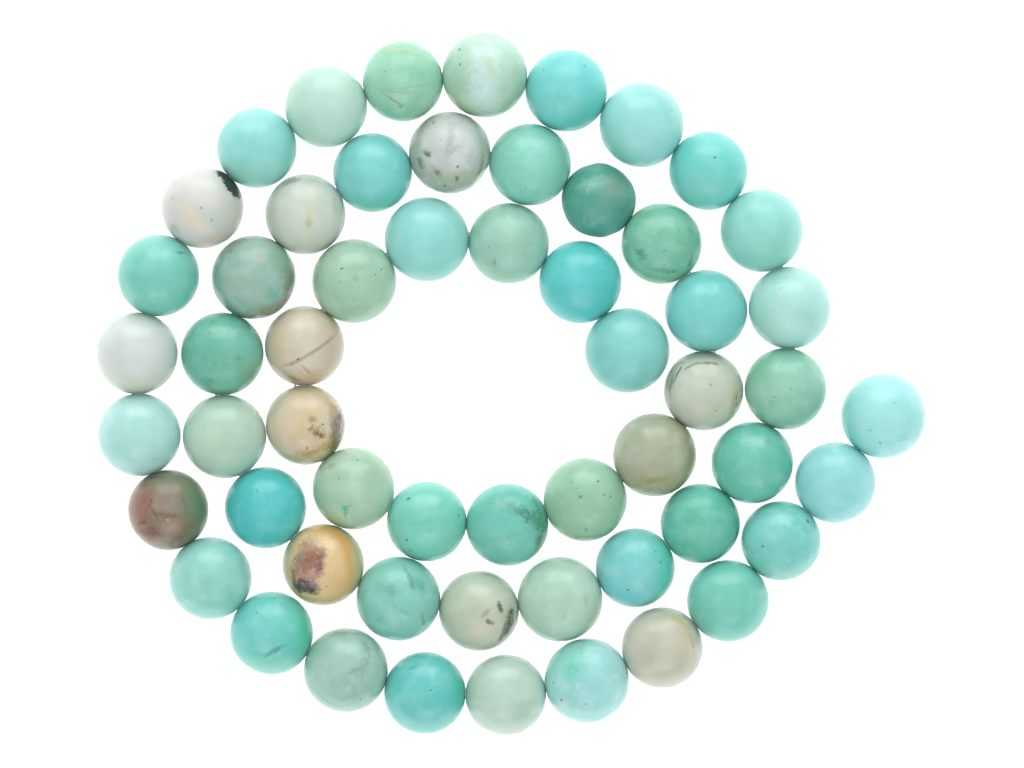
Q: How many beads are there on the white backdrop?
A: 57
